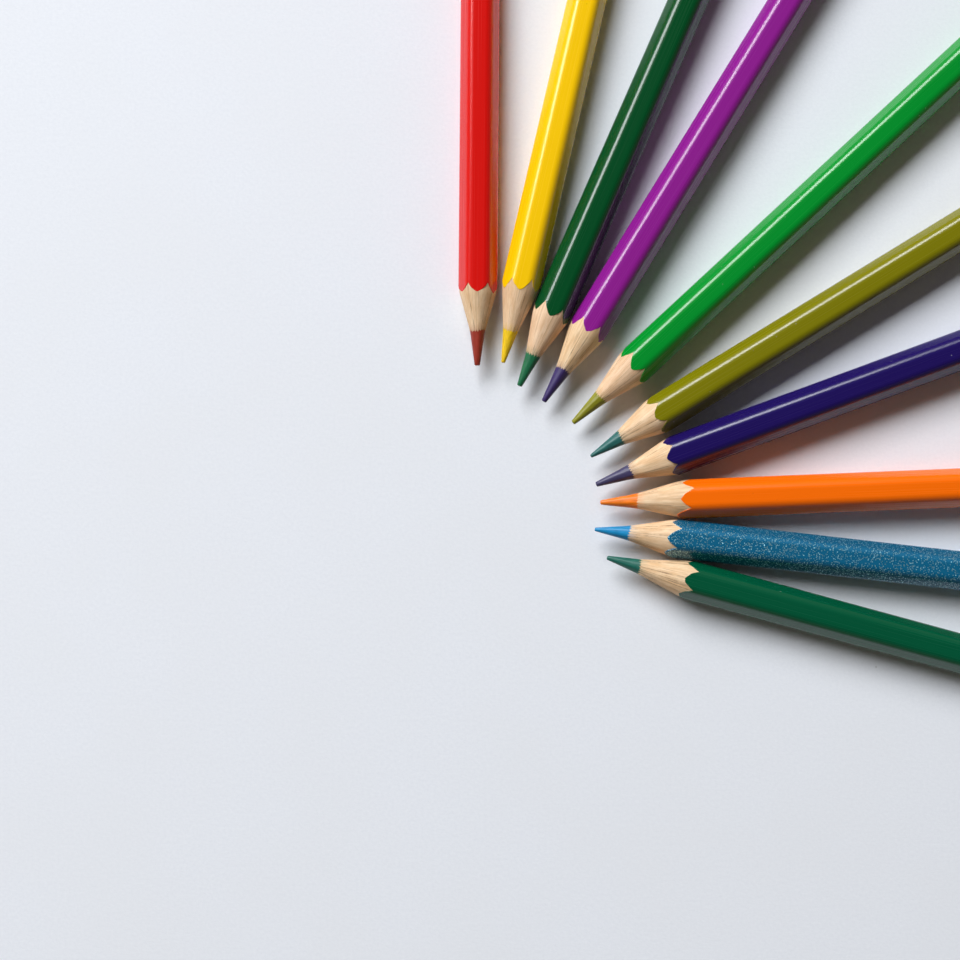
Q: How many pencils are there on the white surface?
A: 10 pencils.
